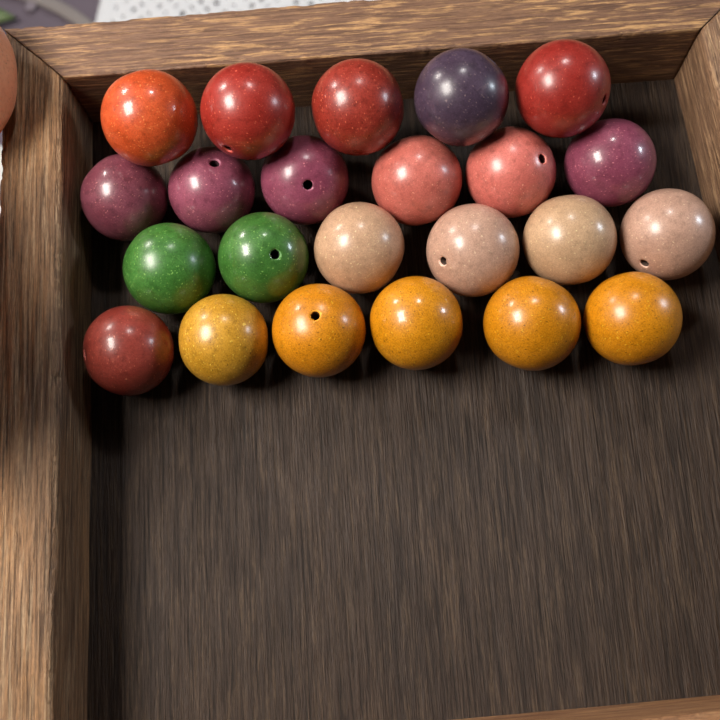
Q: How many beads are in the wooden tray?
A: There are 23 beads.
